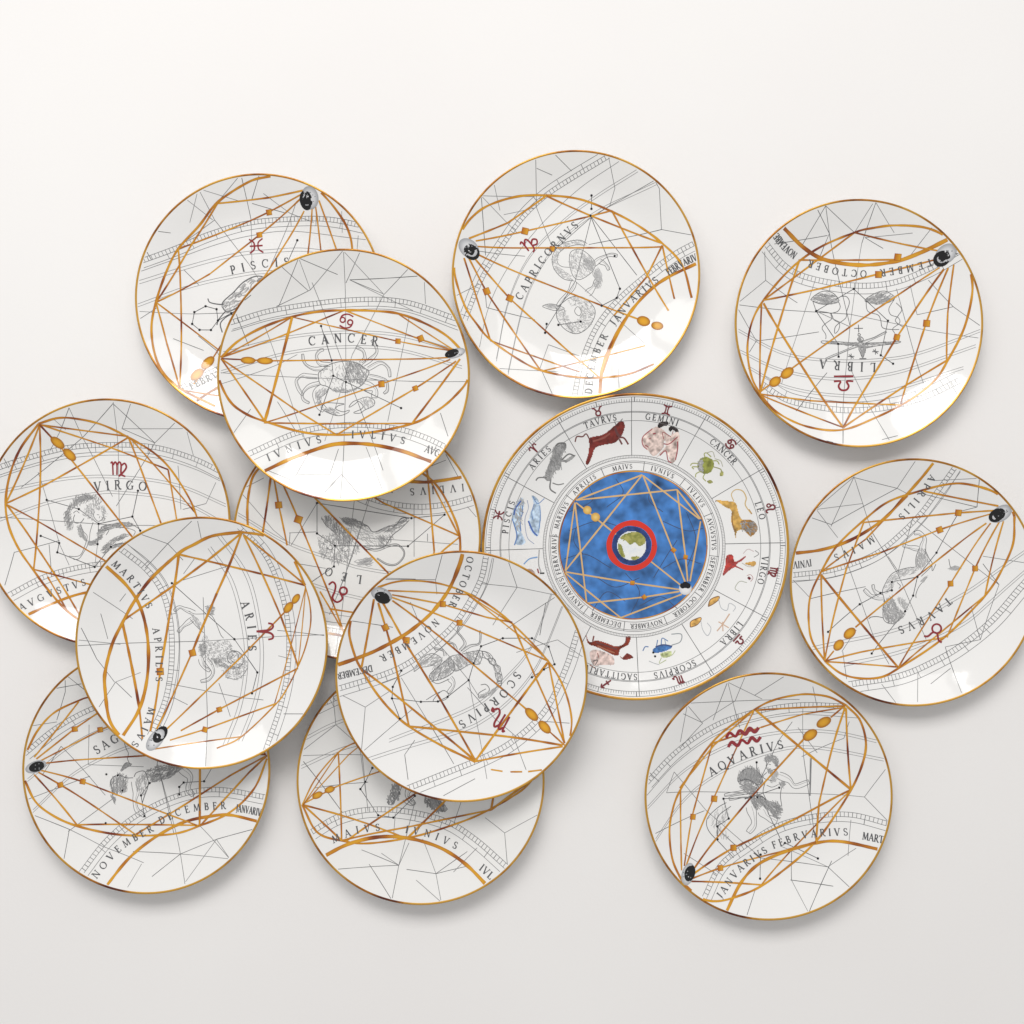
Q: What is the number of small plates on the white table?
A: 12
